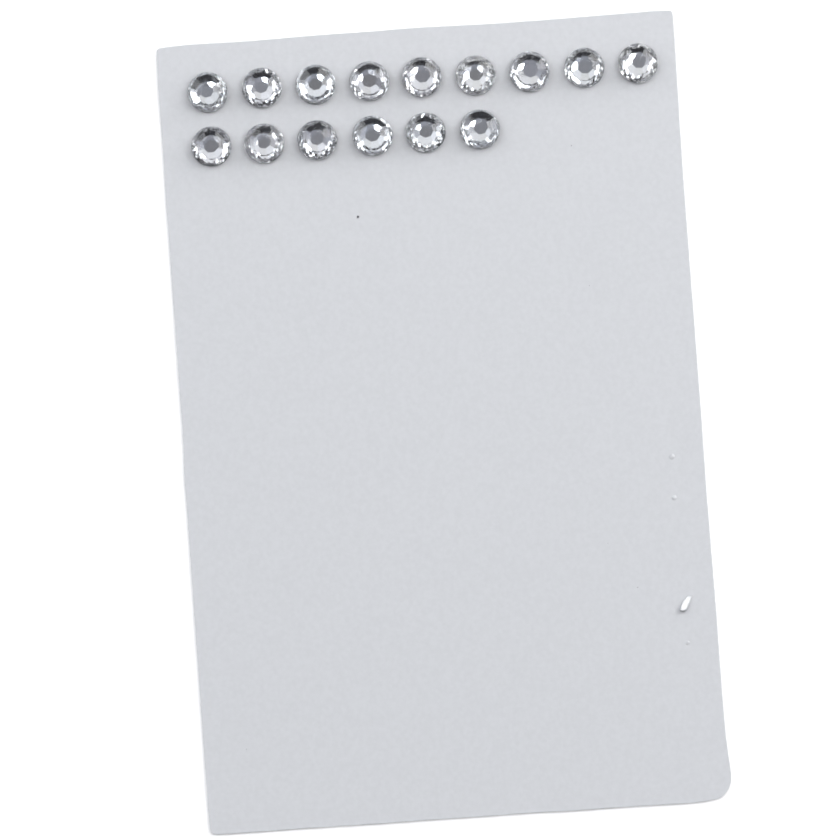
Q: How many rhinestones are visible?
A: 15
